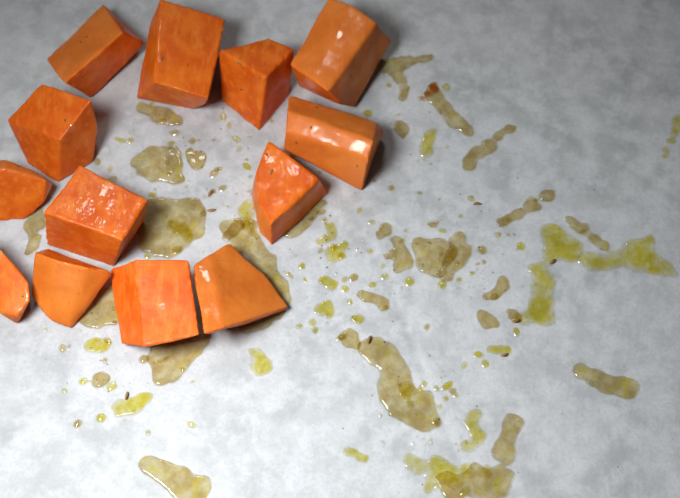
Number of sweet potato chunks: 13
